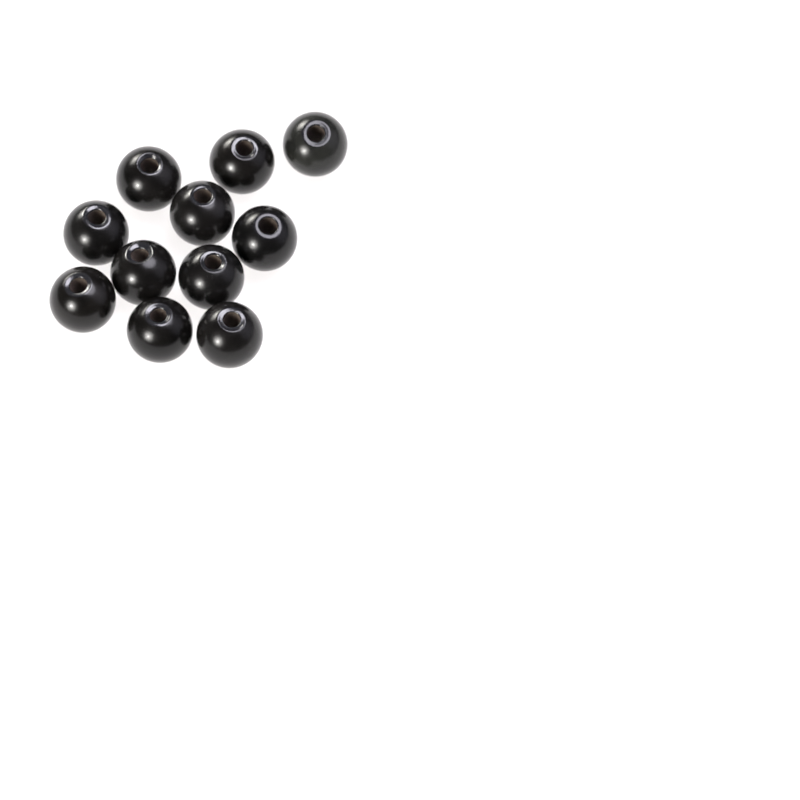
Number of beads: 11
